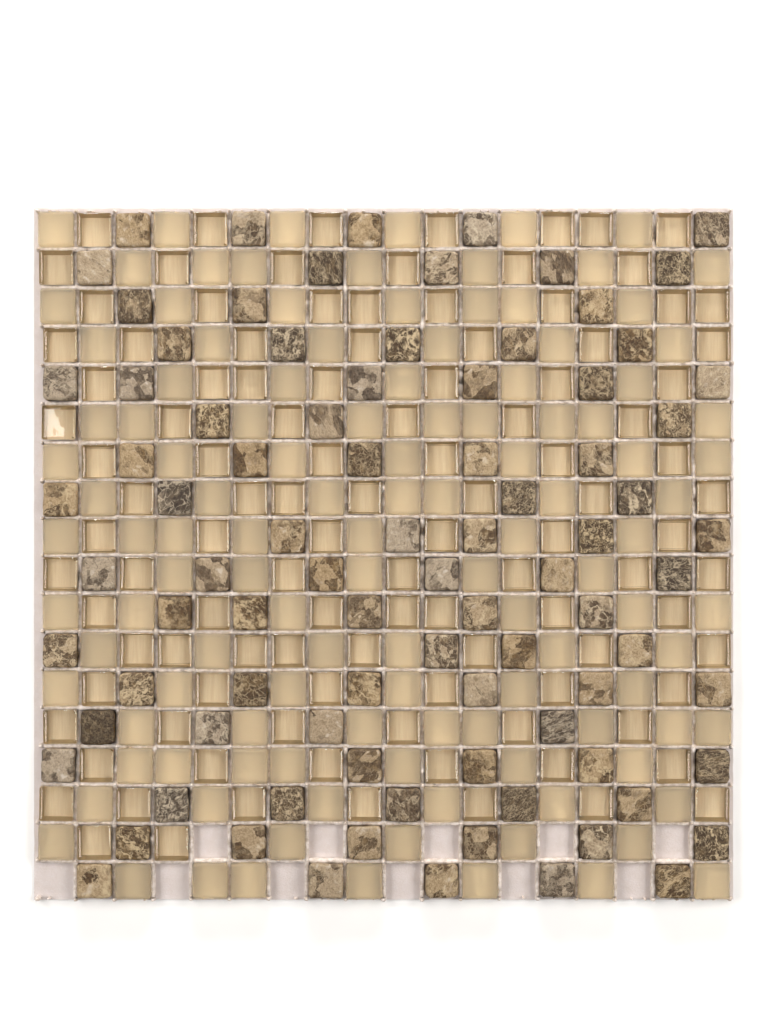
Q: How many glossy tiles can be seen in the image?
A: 109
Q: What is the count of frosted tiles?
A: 117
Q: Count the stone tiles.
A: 87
